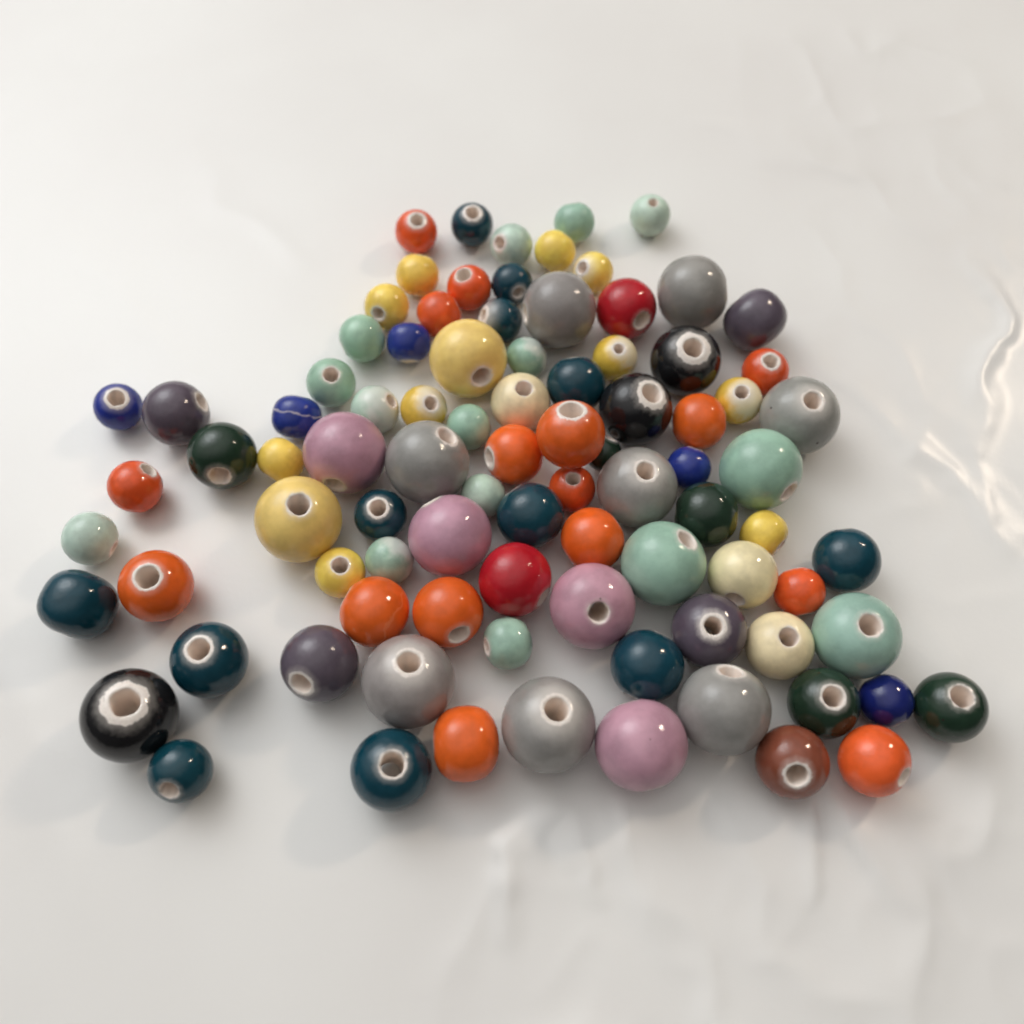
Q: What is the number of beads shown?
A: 90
